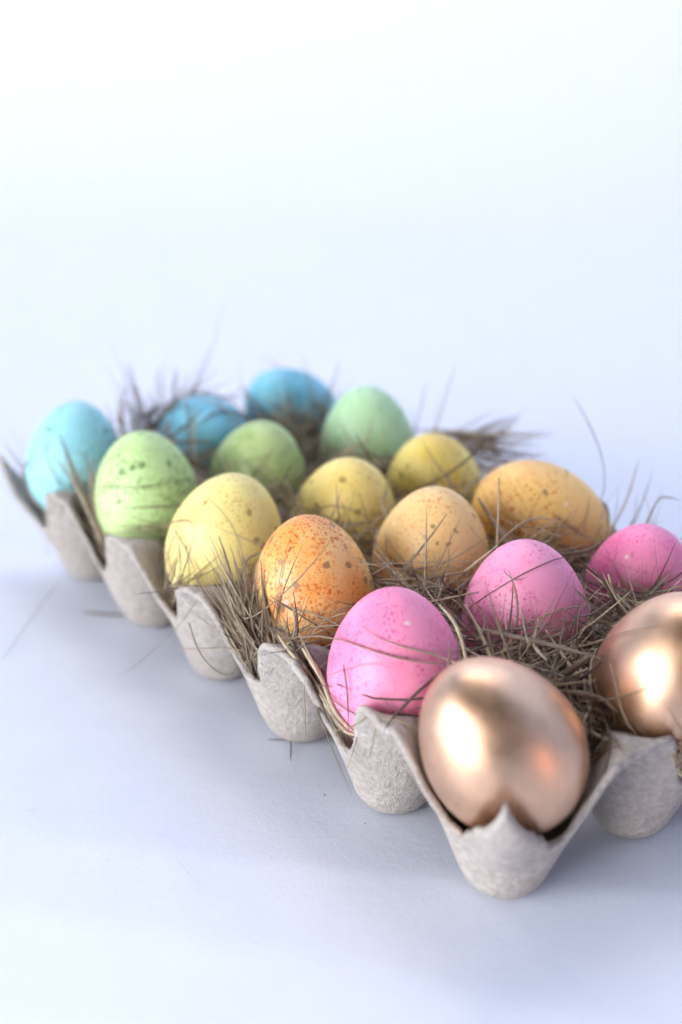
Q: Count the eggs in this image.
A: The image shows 17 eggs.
